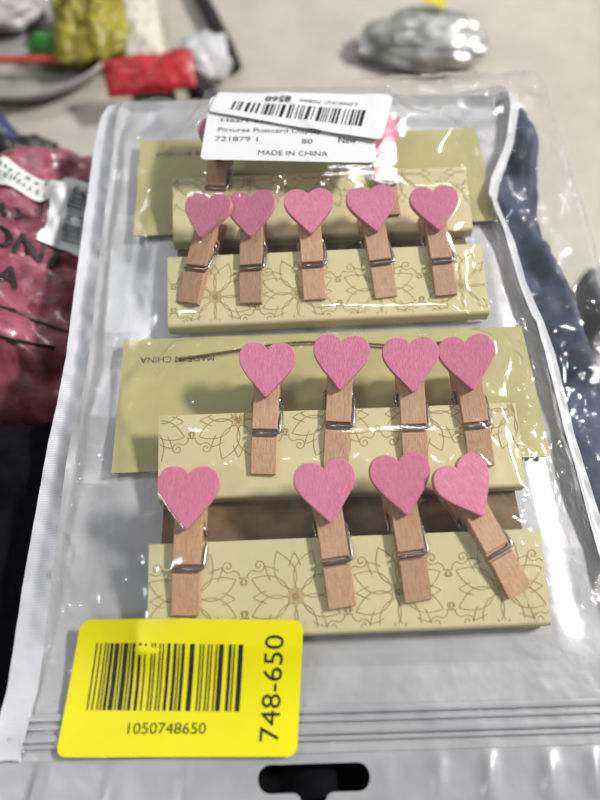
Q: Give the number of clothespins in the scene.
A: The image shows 15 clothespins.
